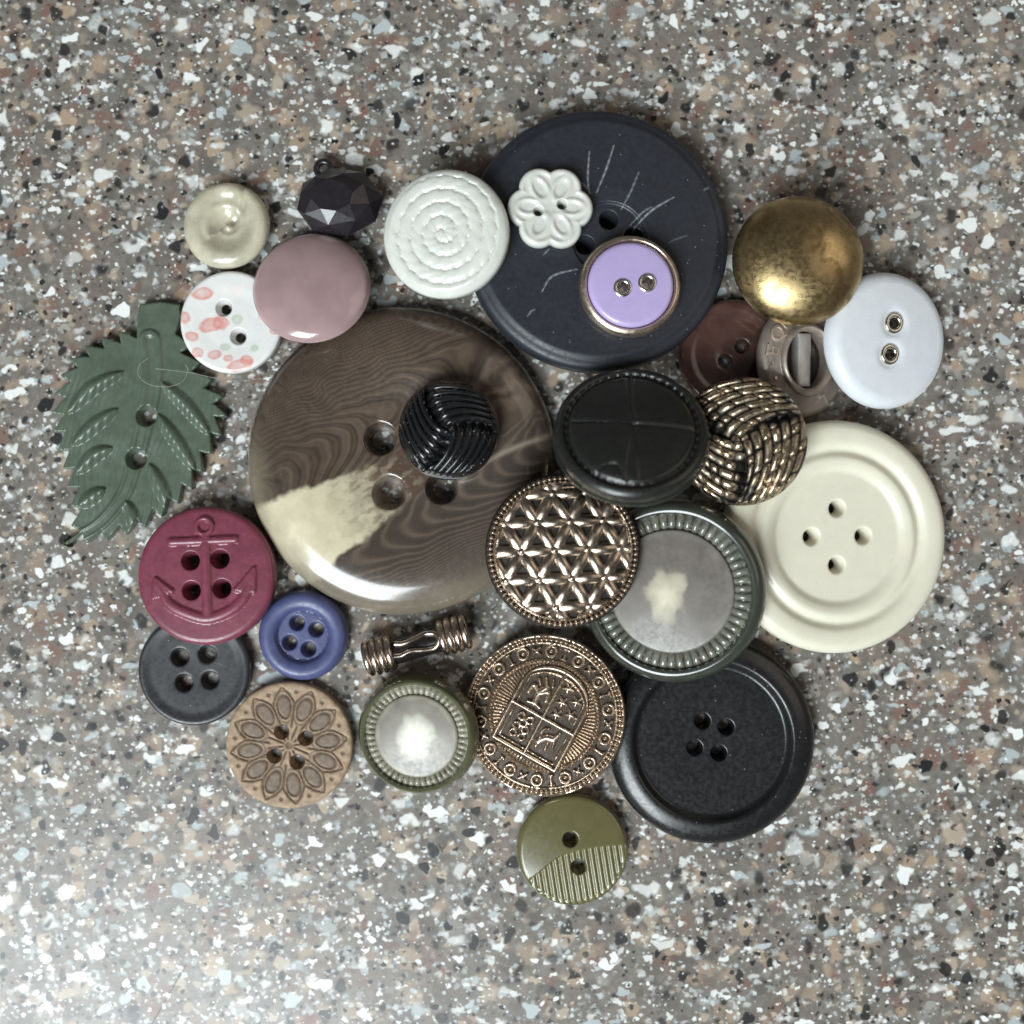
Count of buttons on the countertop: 29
